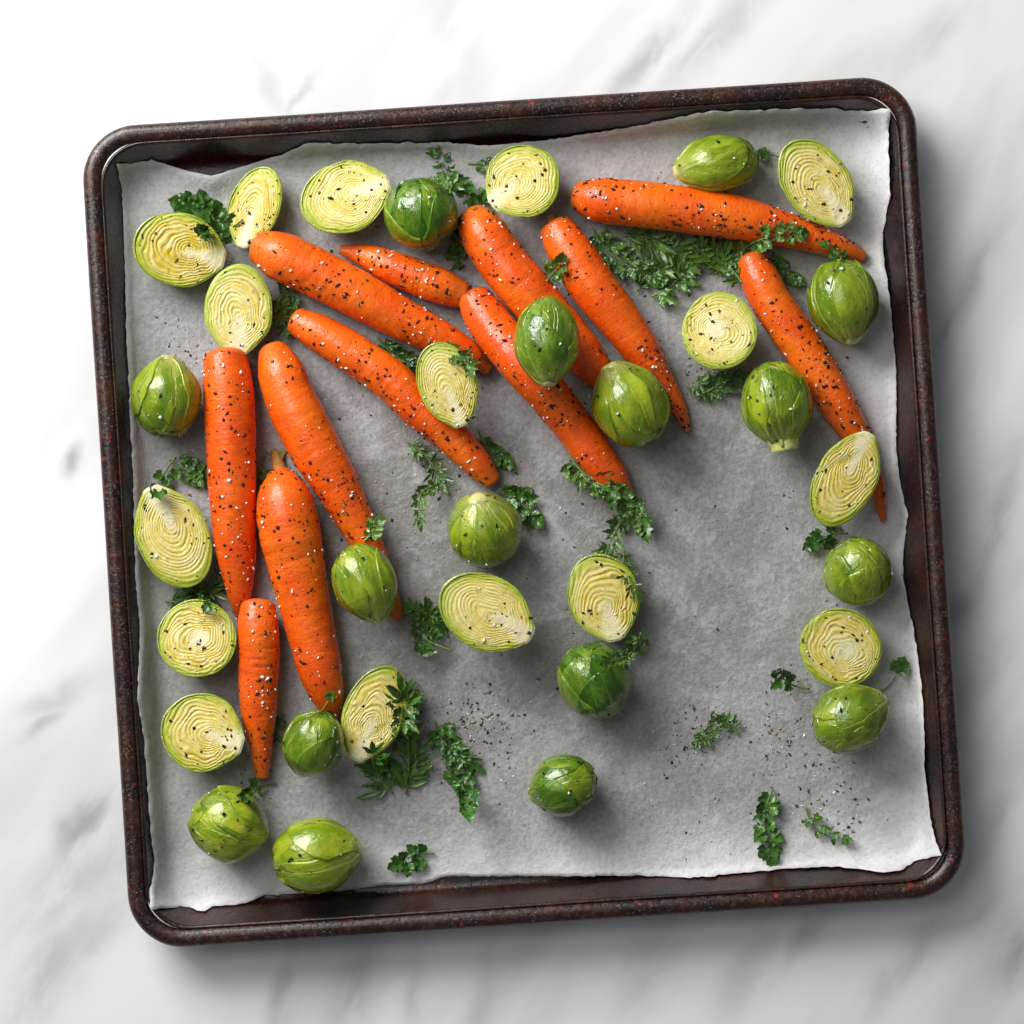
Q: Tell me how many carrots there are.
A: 12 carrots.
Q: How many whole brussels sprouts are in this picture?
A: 16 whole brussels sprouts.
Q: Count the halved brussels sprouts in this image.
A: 16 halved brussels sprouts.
